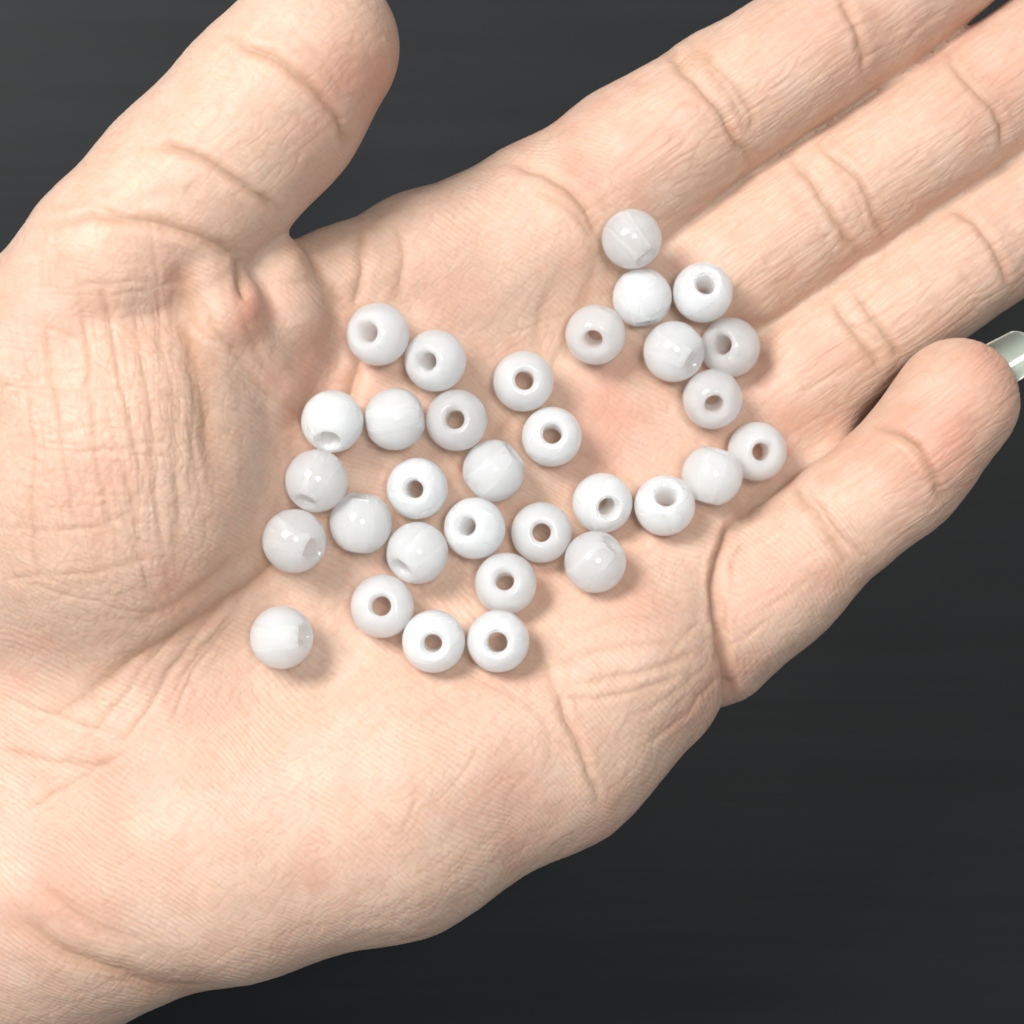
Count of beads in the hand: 32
